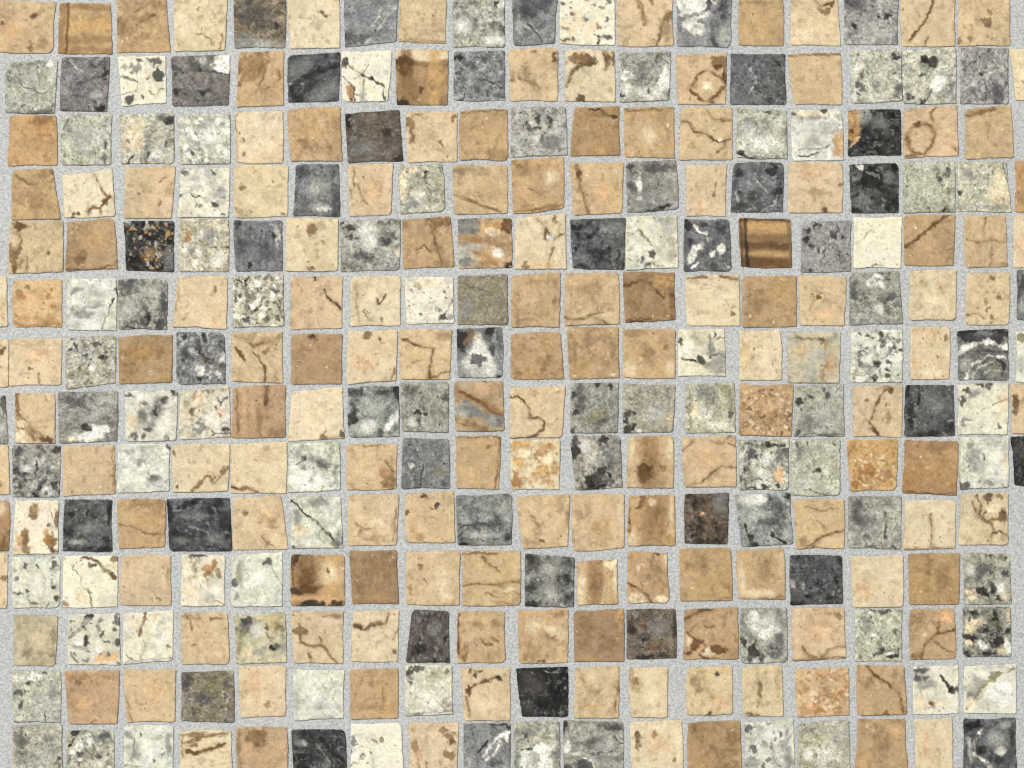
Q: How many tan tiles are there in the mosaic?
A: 146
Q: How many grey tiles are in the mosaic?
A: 86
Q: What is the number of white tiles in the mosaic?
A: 33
